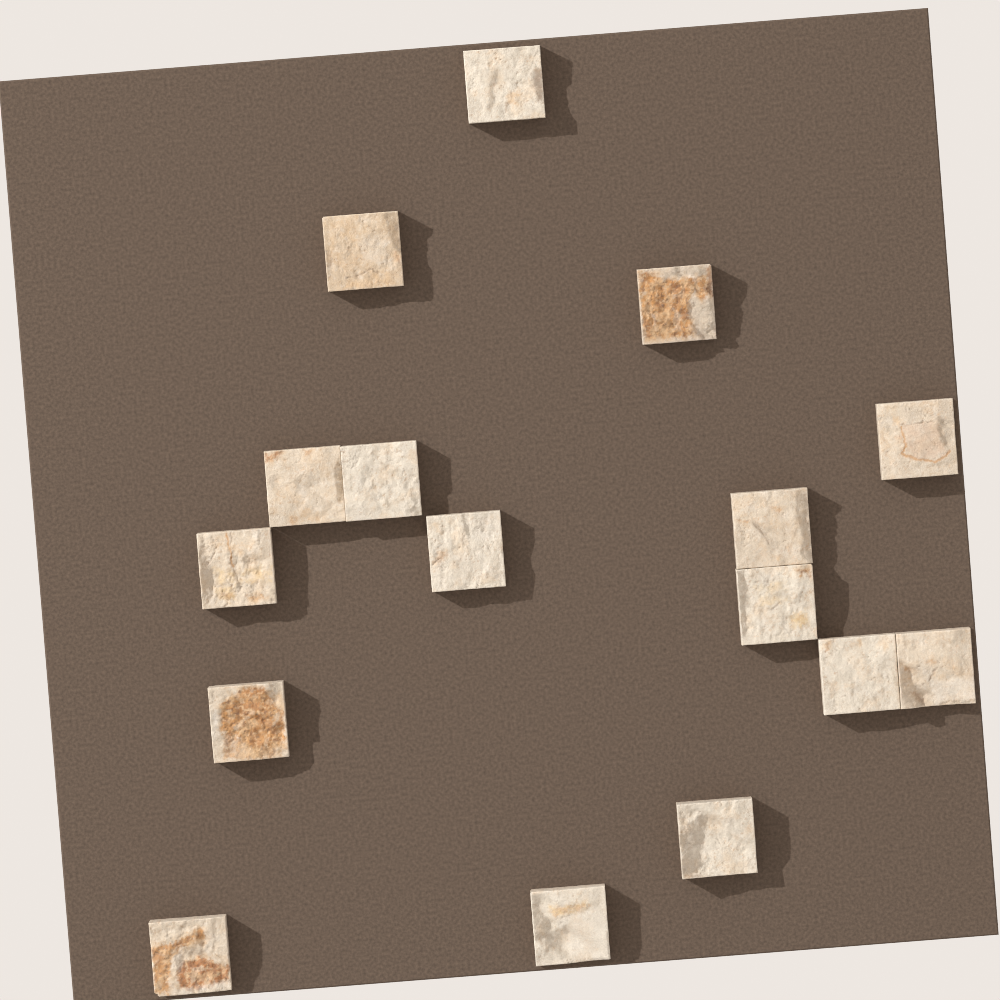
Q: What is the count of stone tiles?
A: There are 16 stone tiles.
